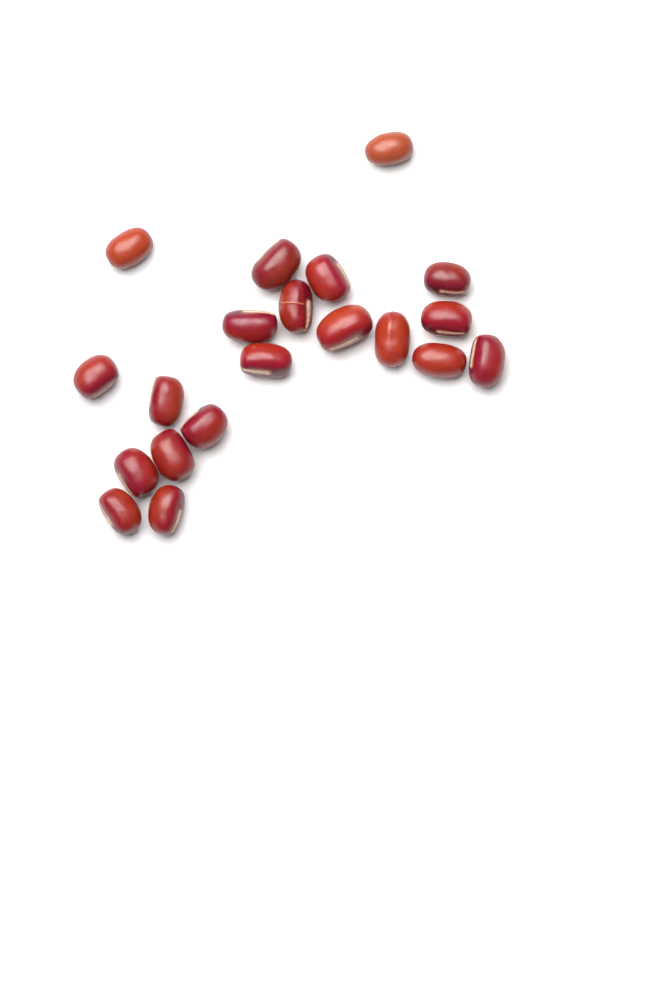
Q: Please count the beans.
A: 20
